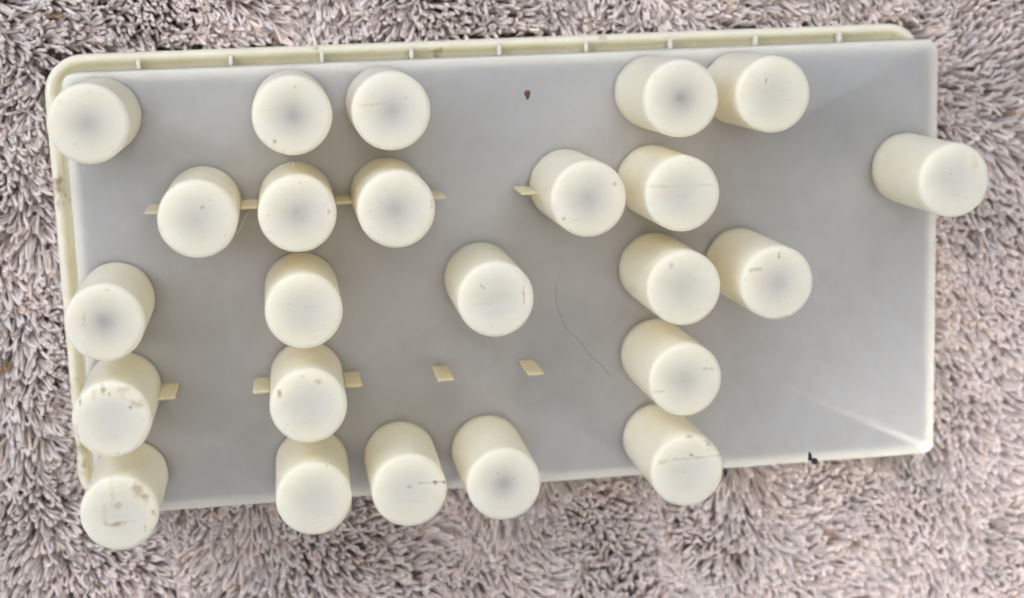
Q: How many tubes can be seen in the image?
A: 24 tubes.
